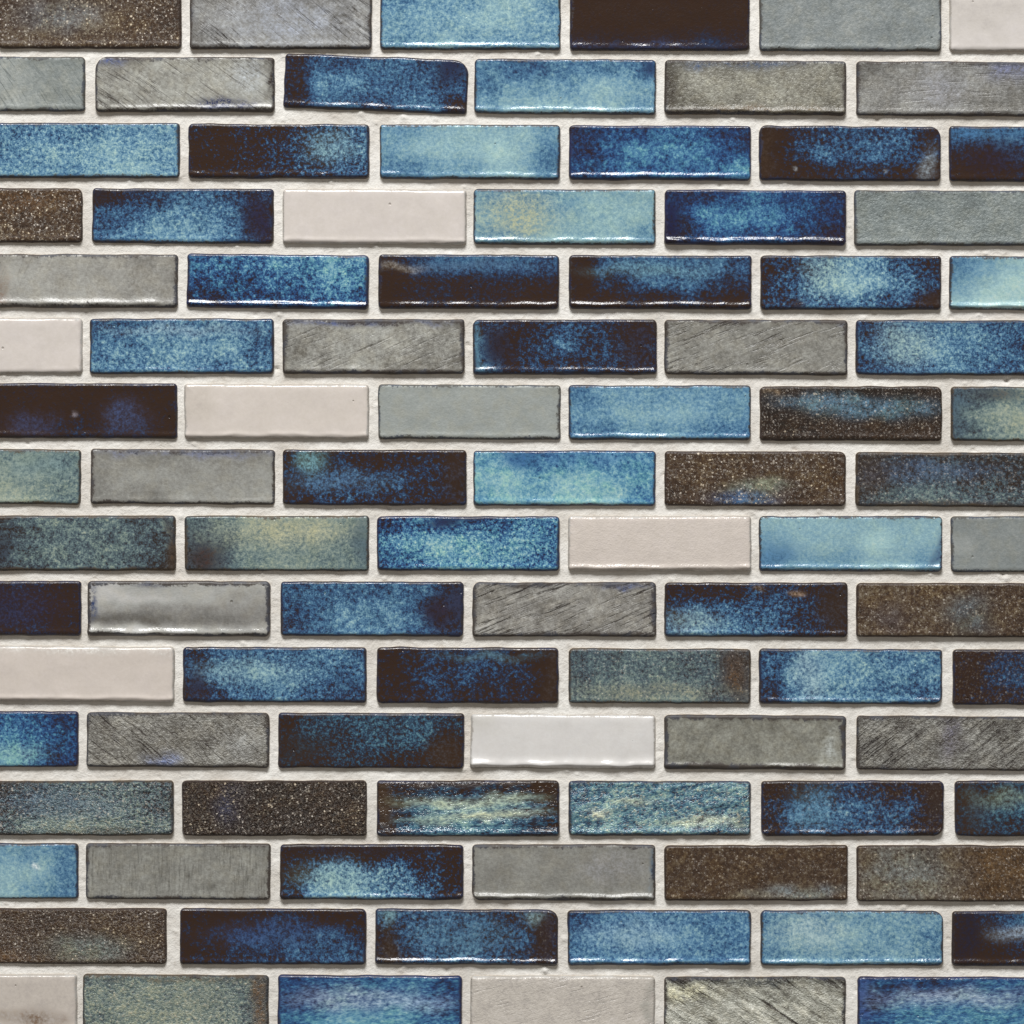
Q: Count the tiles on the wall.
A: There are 96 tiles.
